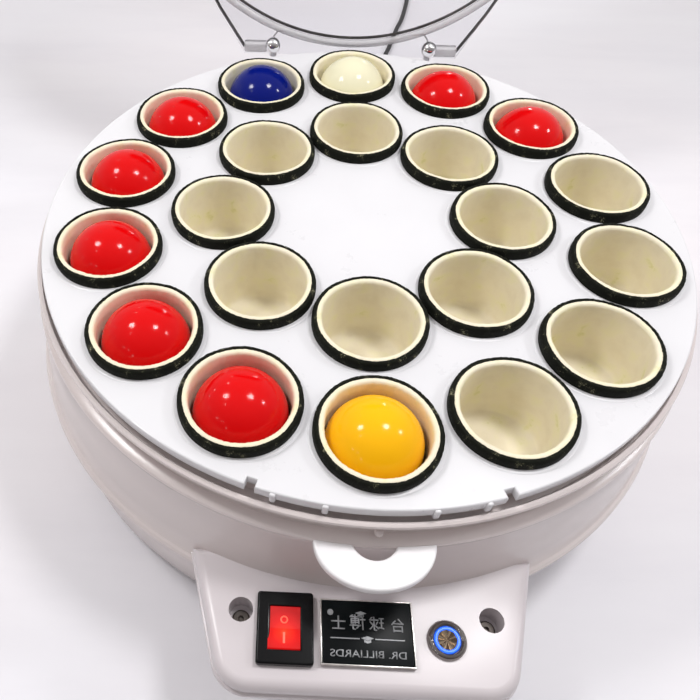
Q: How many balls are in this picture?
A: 10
